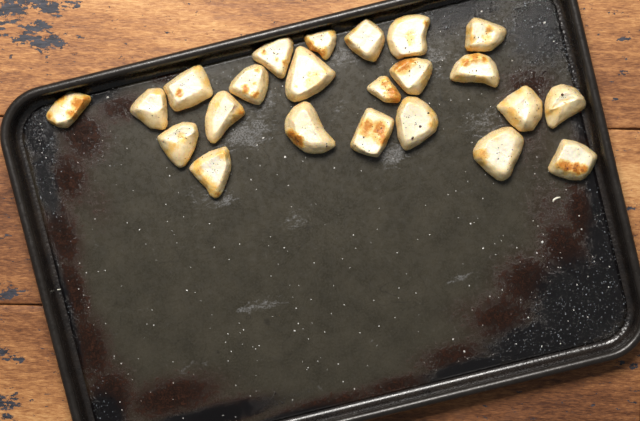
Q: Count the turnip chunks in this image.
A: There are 23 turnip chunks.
